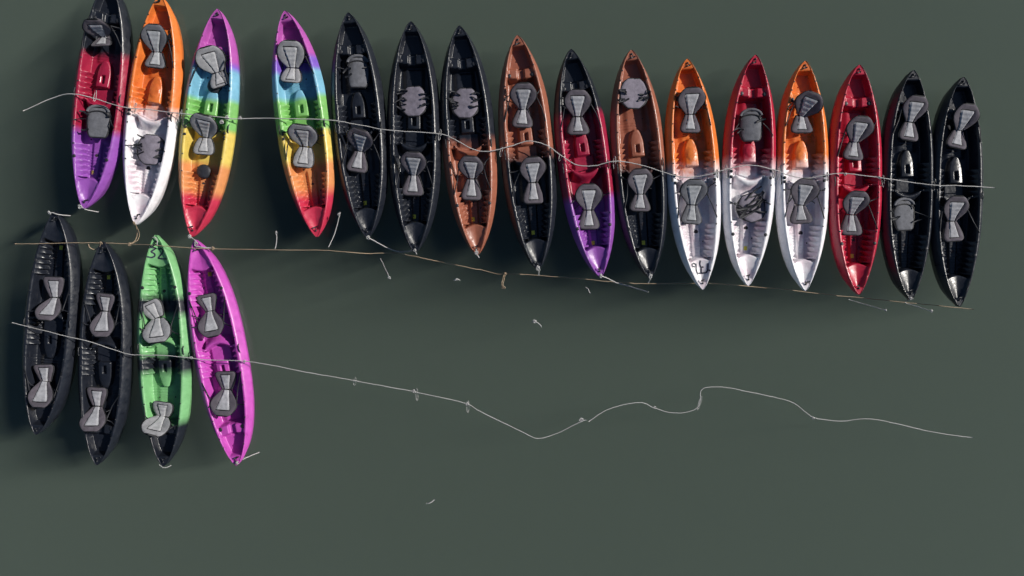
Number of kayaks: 20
